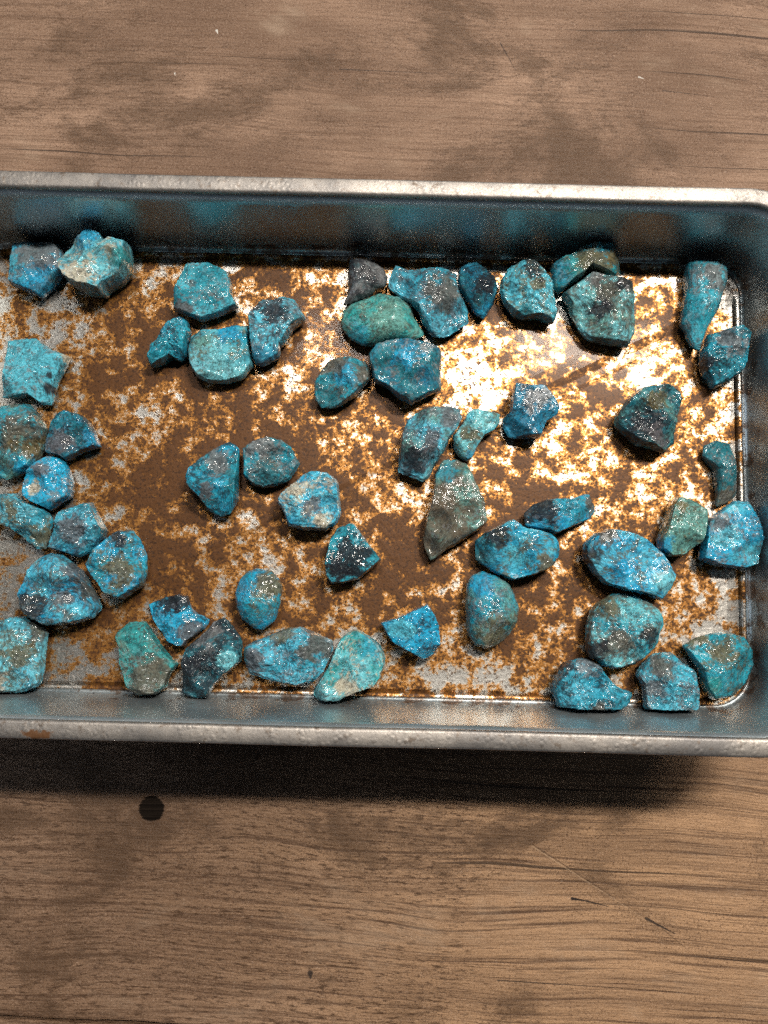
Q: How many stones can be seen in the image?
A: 53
